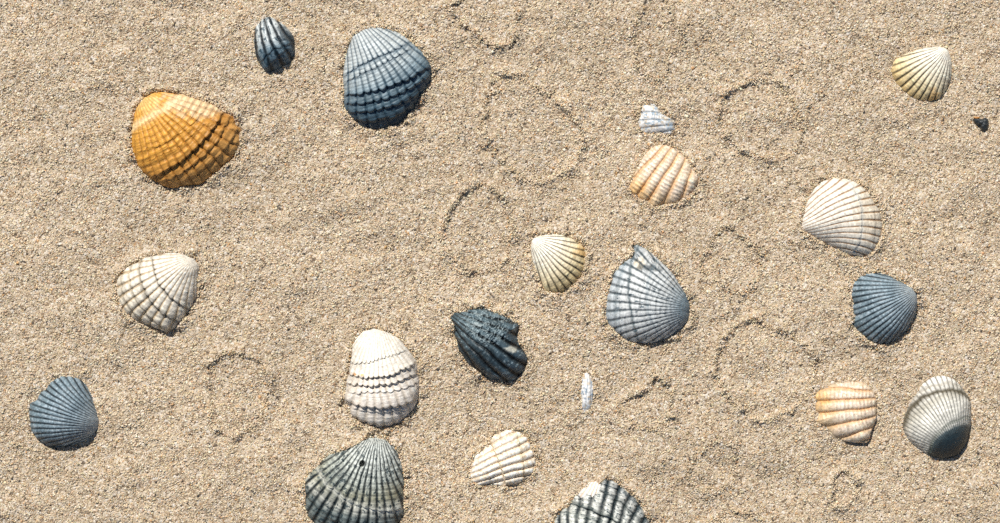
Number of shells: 21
